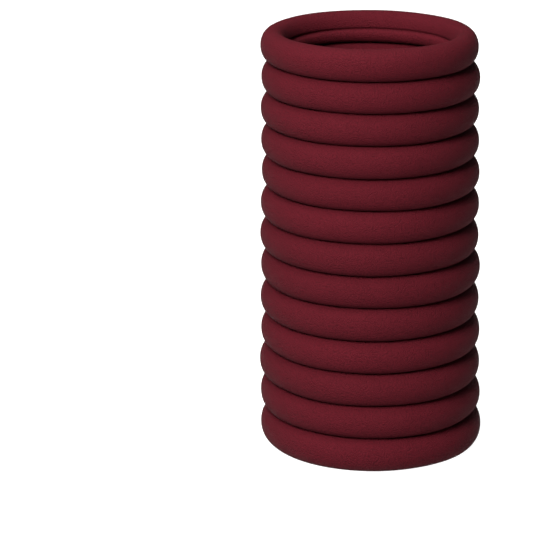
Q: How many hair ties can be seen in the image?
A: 13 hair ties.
